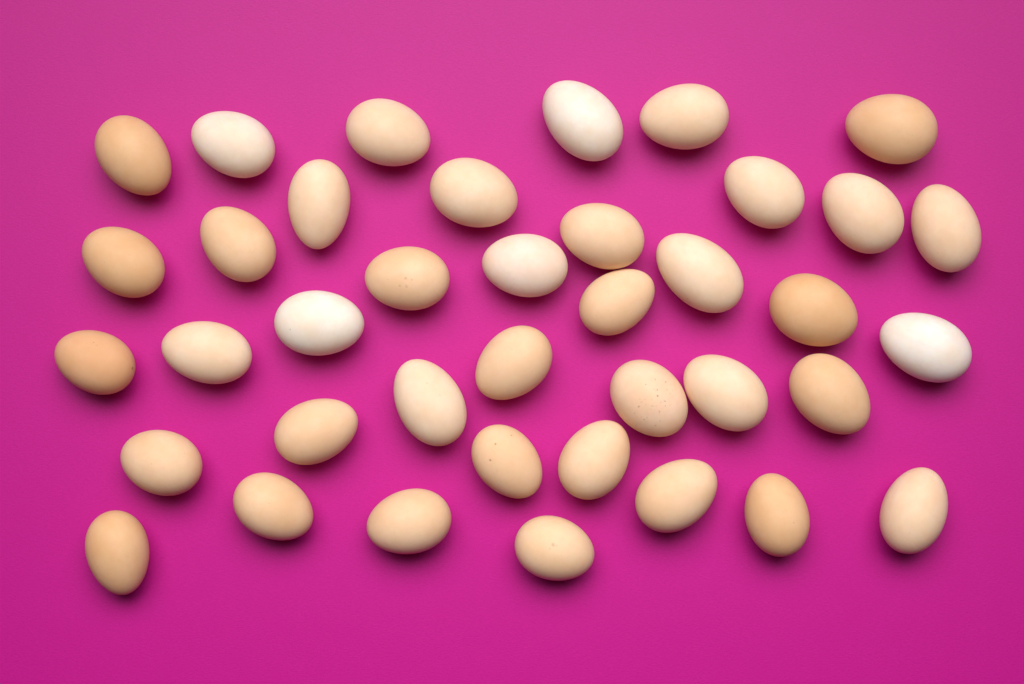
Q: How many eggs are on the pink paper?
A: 39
